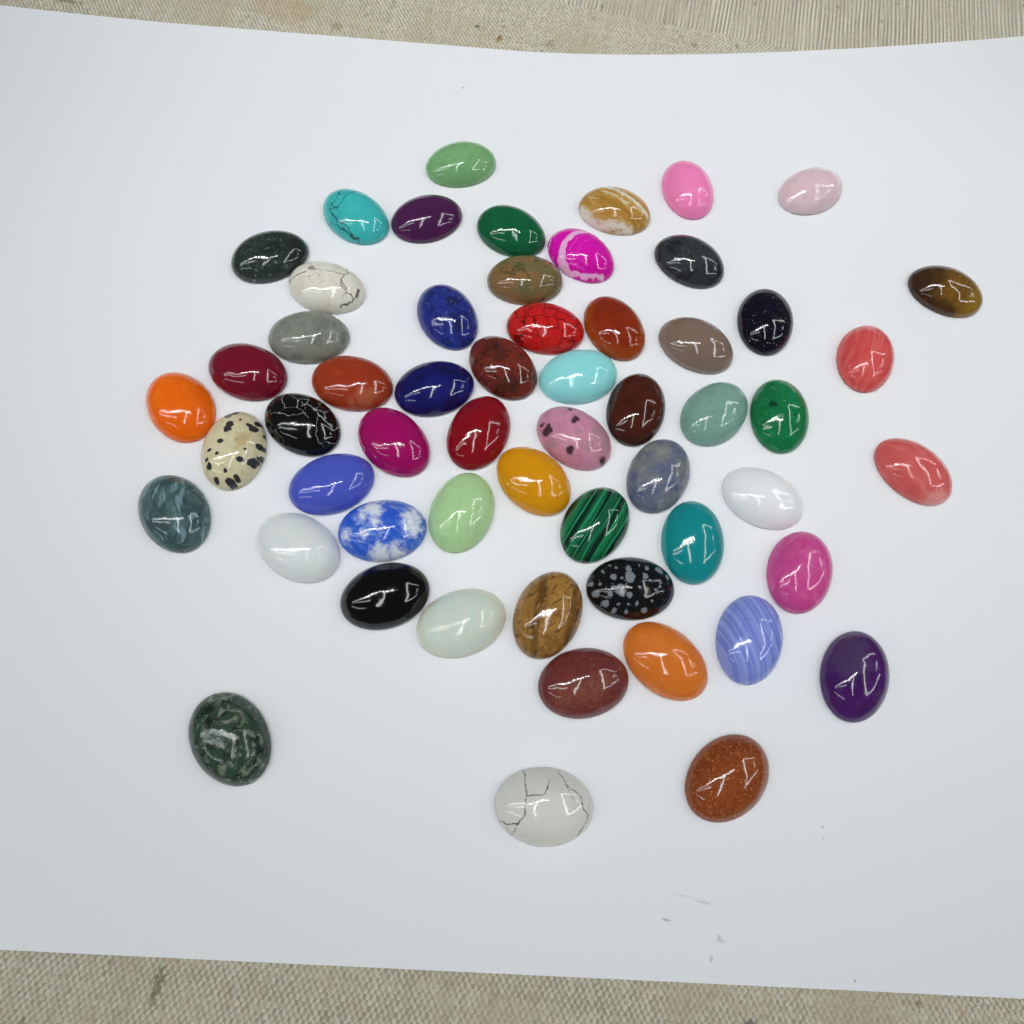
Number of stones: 57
